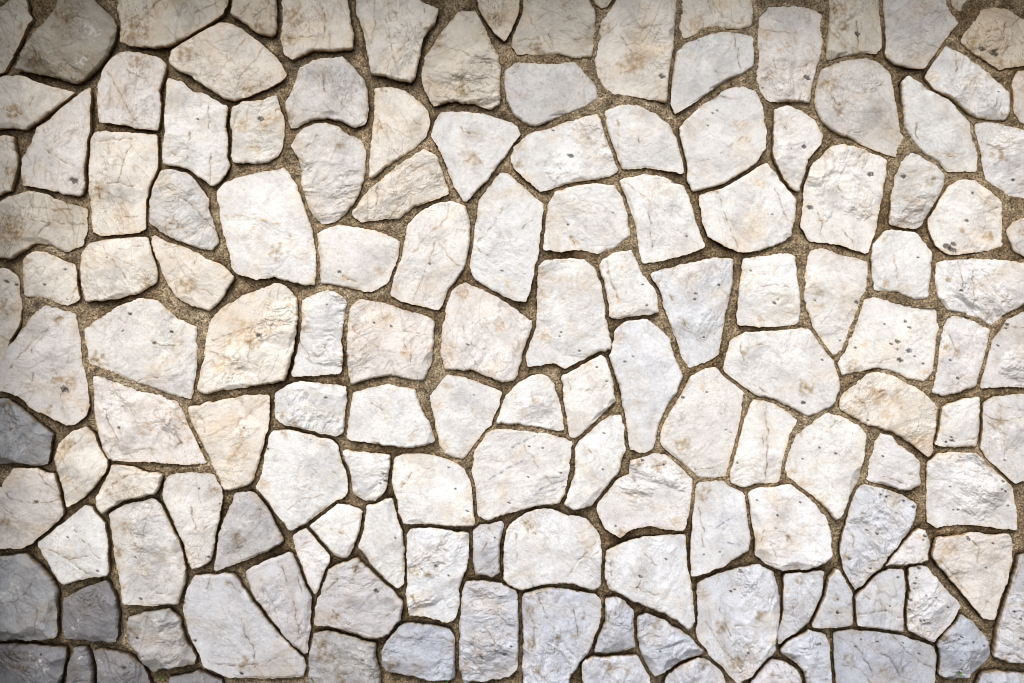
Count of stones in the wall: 146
